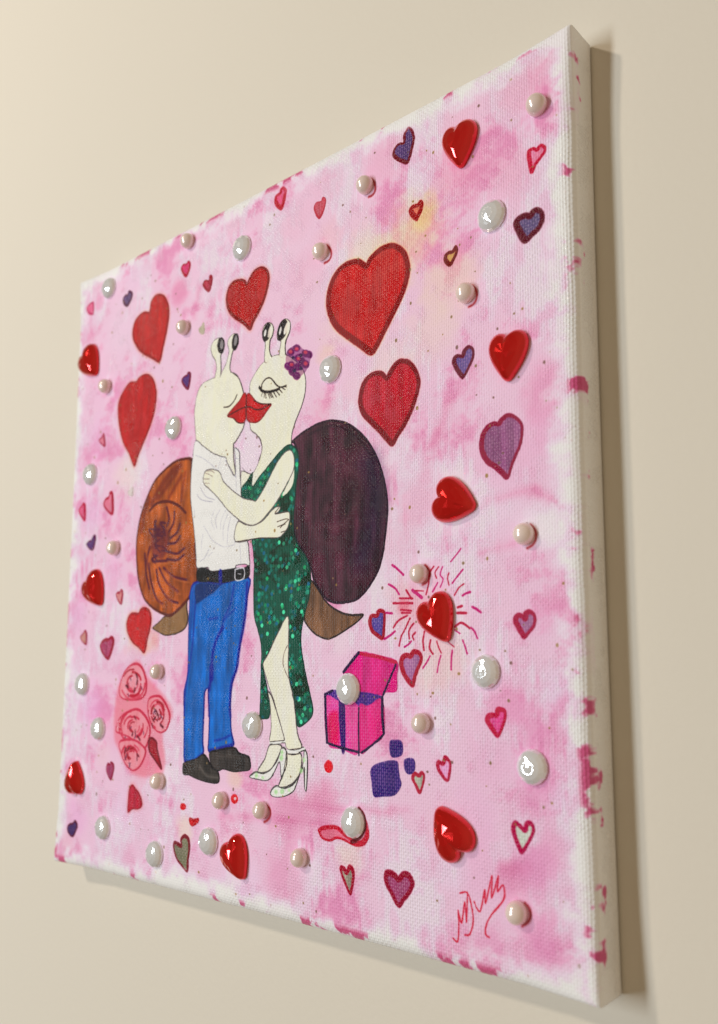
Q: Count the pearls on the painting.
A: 17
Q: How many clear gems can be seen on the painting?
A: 16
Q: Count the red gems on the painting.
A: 9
